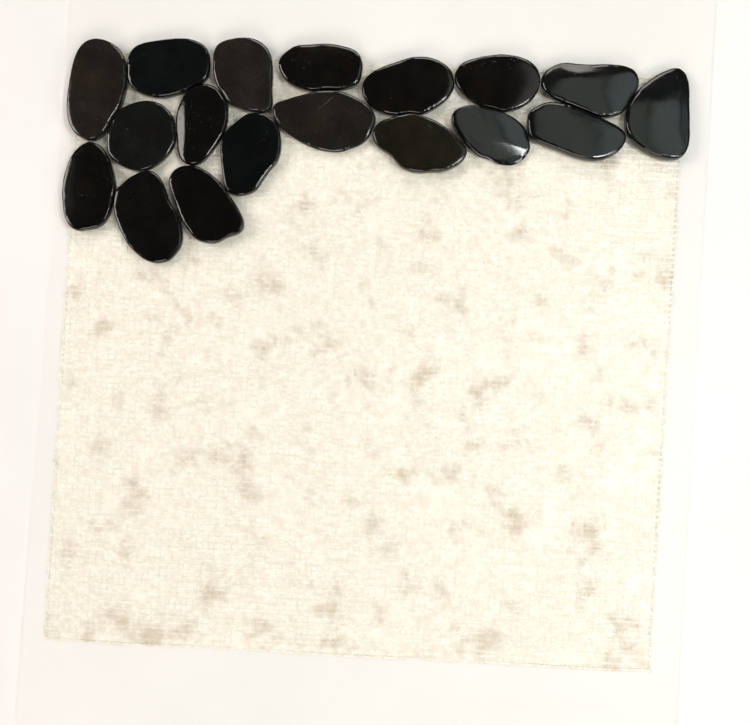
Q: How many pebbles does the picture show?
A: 18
